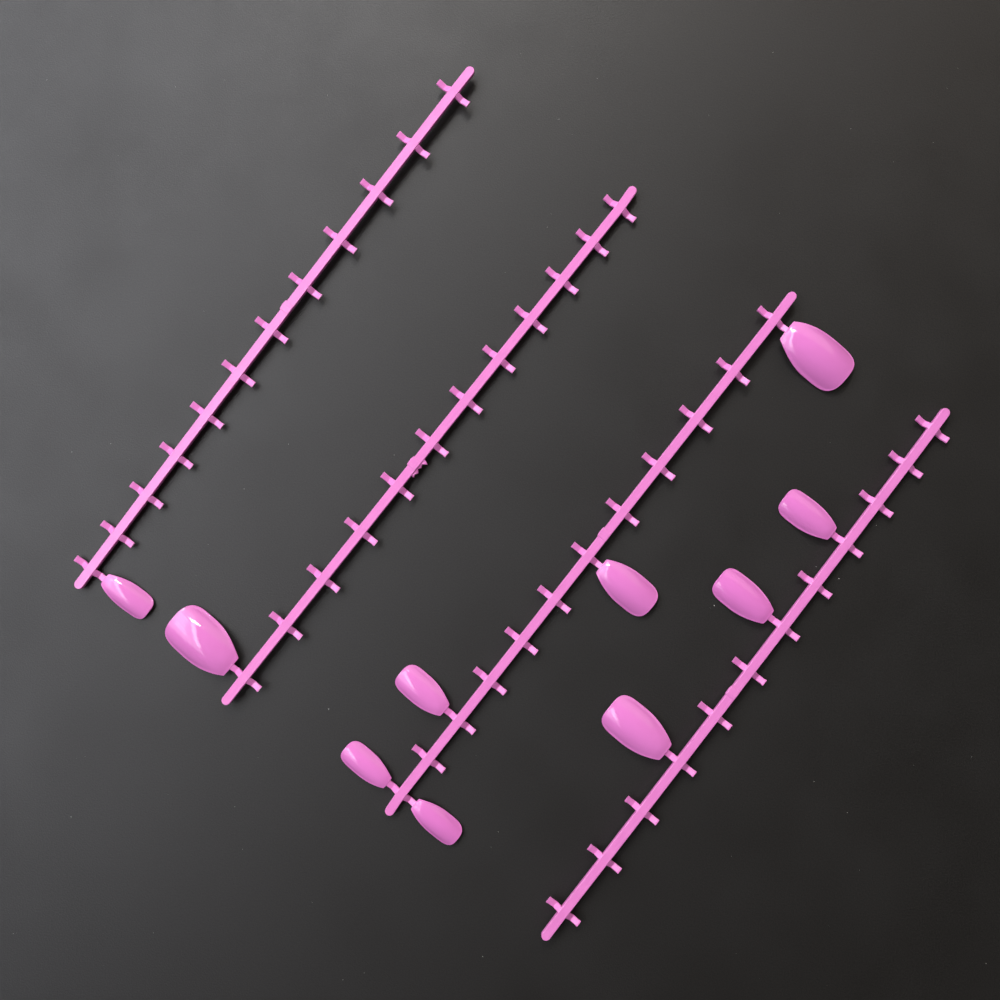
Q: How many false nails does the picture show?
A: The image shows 10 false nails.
